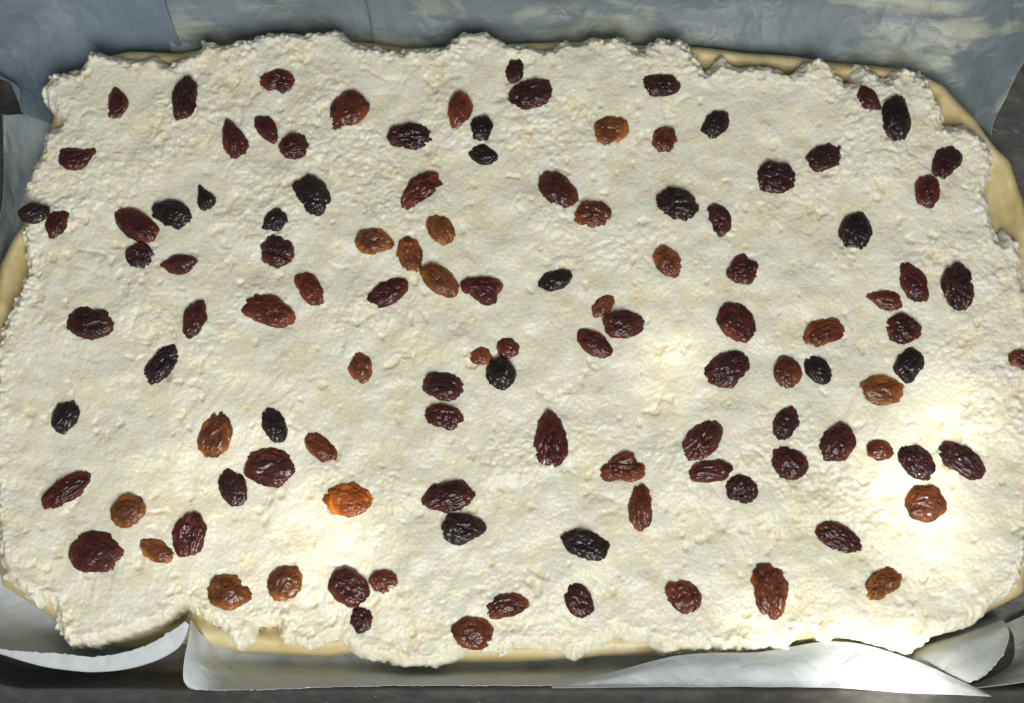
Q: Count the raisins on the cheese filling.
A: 115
